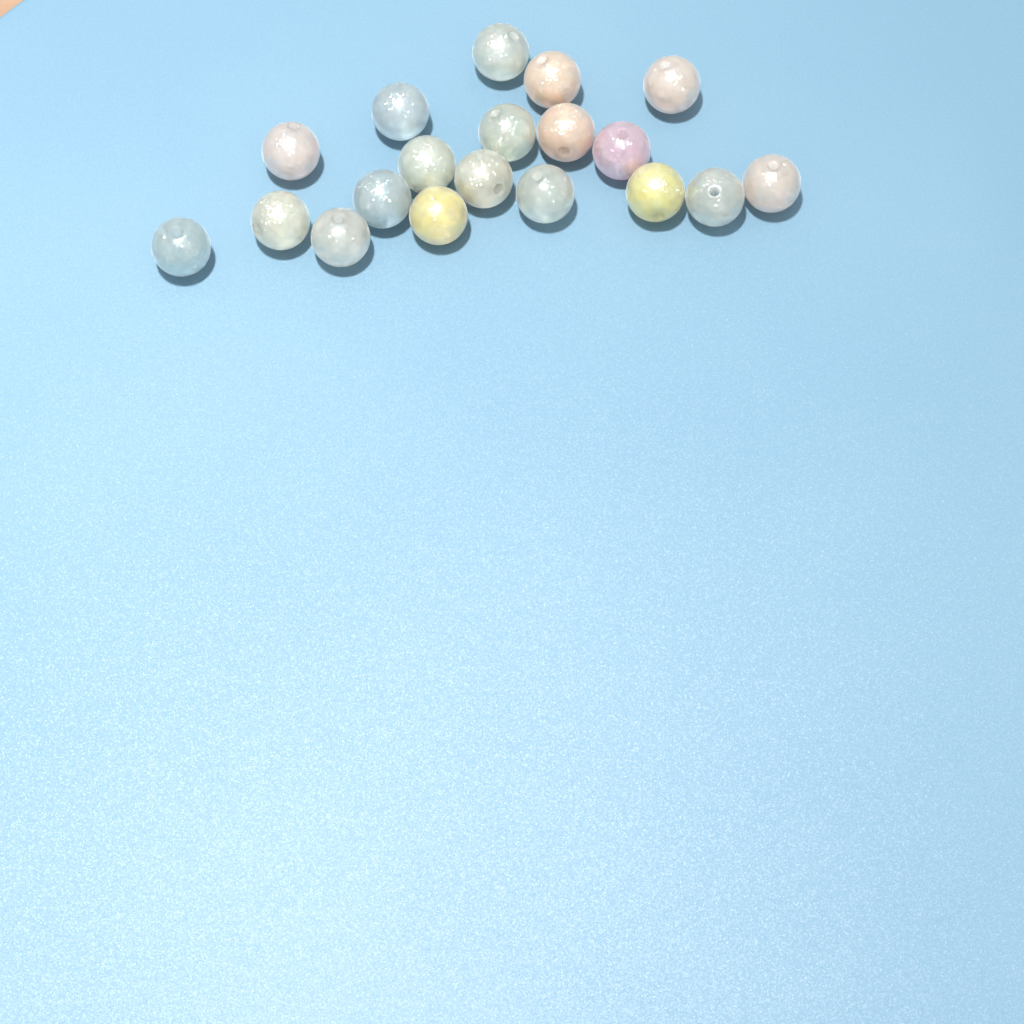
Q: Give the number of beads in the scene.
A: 19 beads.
